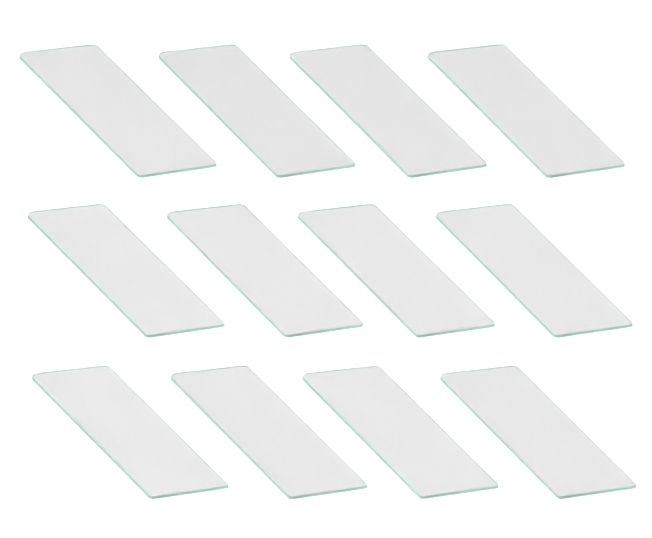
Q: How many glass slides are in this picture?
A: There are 12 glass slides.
